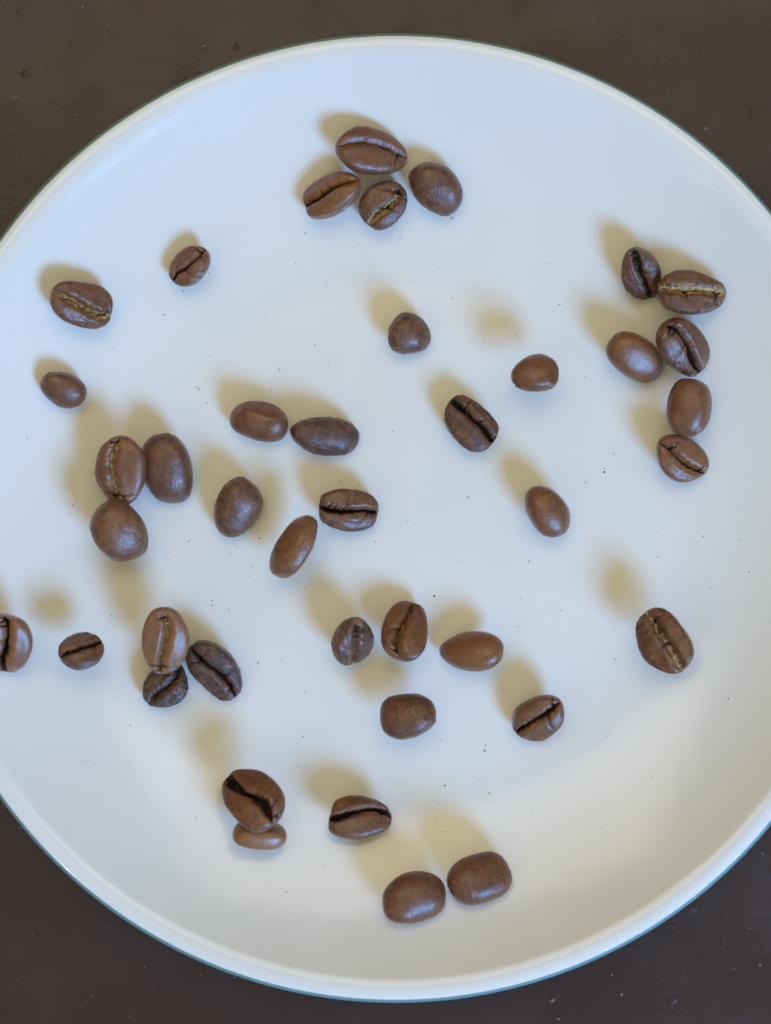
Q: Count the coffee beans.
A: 41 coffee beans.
